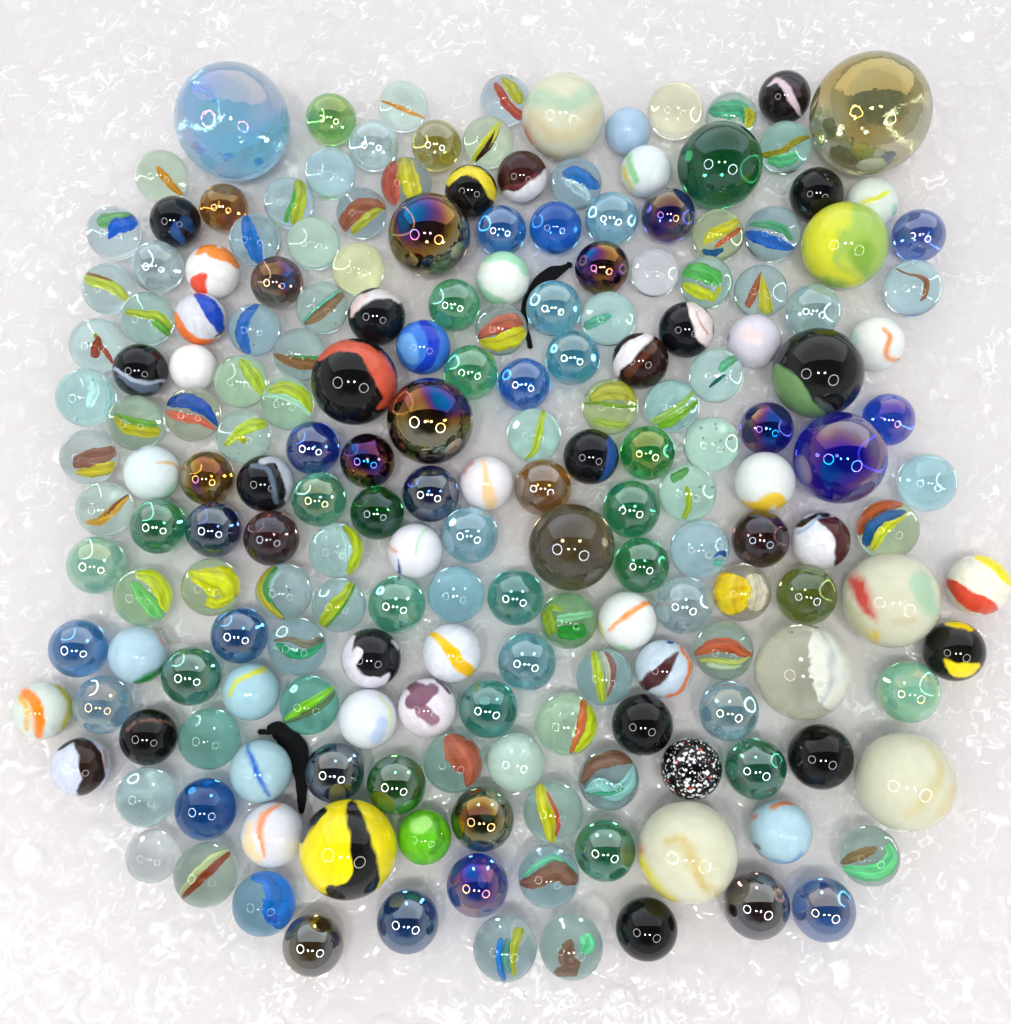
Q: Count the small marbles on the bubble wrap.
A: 179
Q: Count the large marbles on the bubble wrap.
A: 16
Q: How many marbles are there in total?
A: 195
